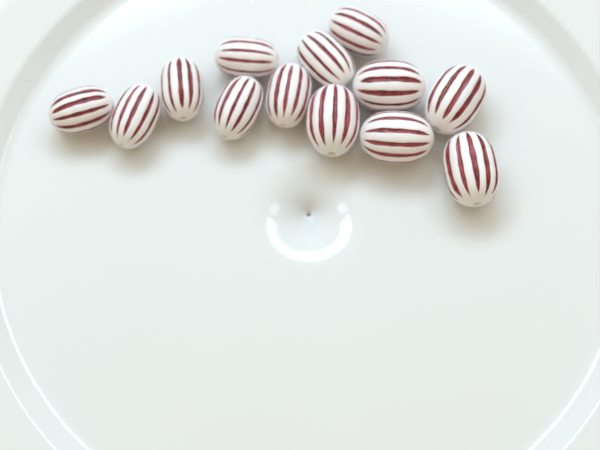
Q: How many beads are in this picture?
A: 13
